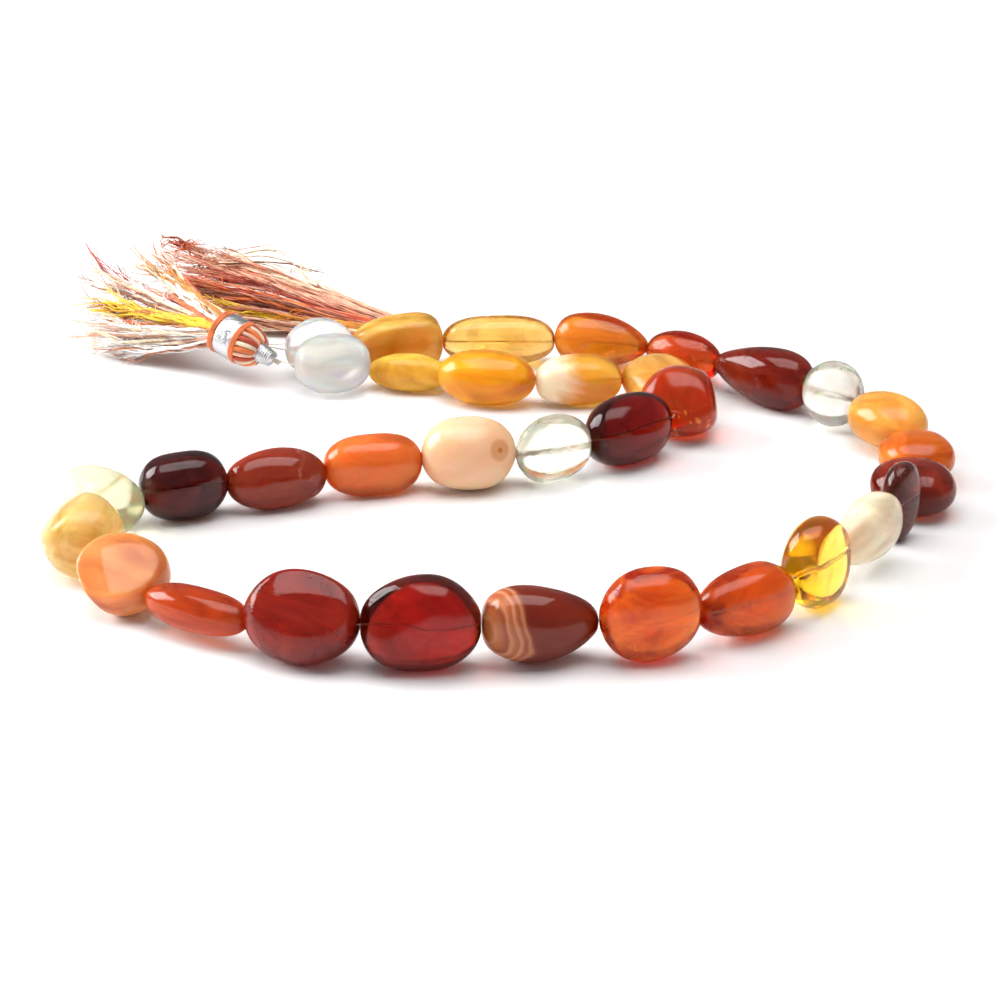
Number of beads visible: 34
